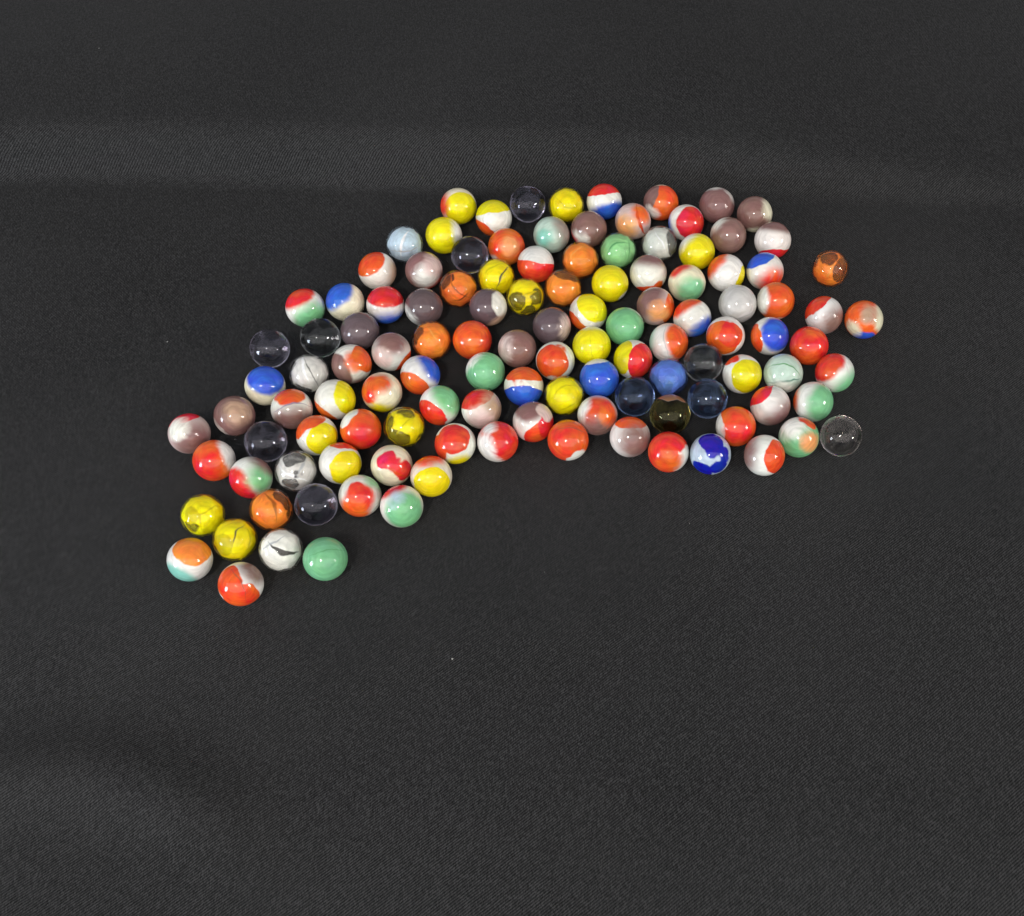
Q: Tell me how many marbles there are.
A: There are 120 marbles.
